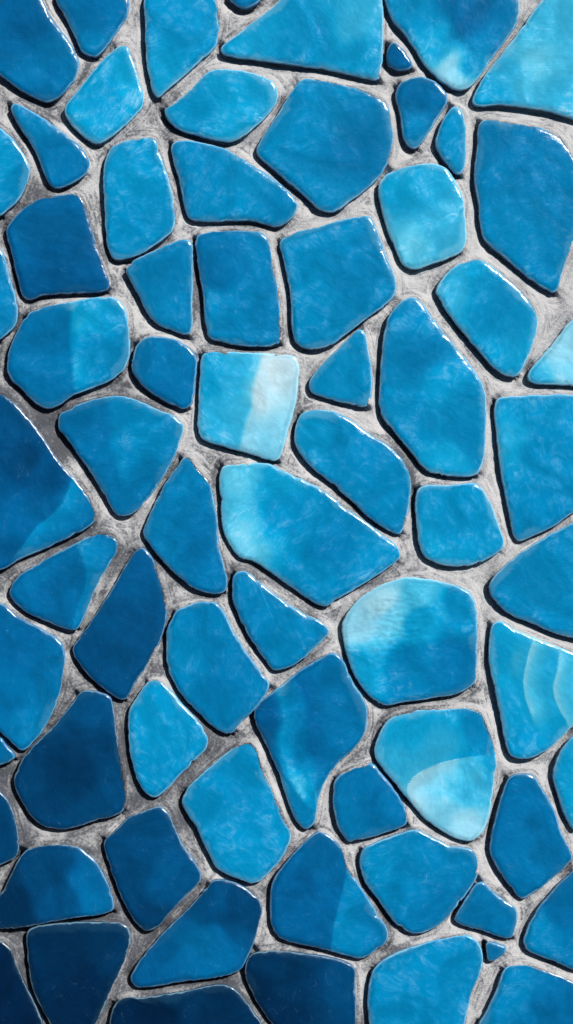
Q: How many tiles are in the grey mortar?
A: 70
